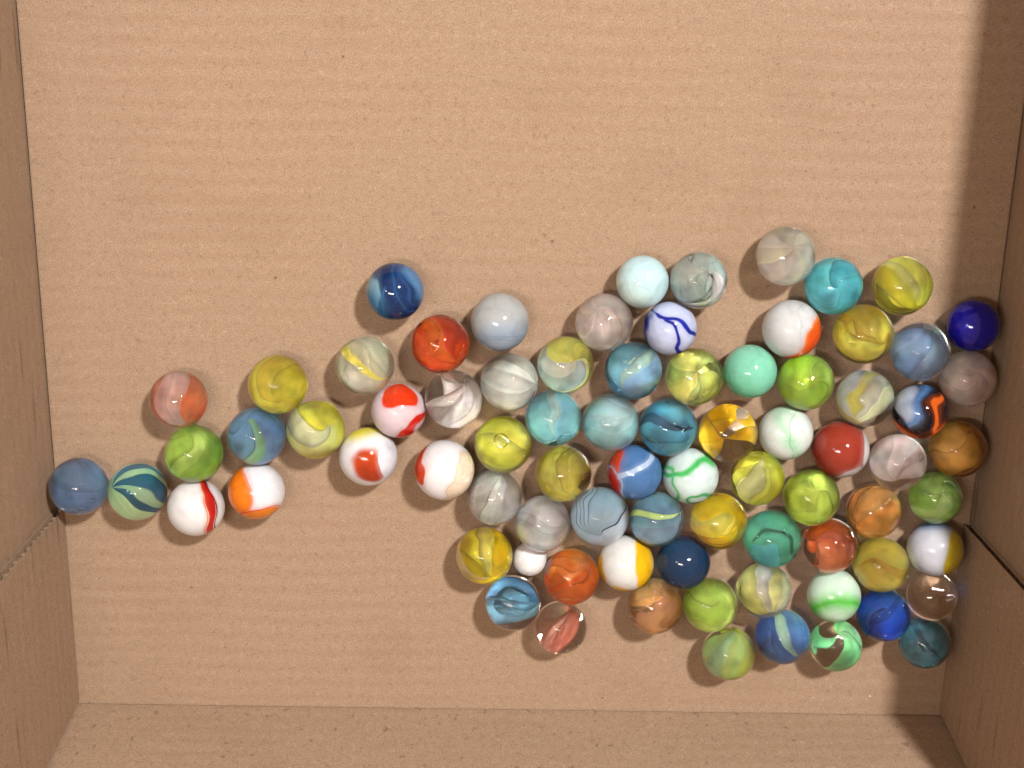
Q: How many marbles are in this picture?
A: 79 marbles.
